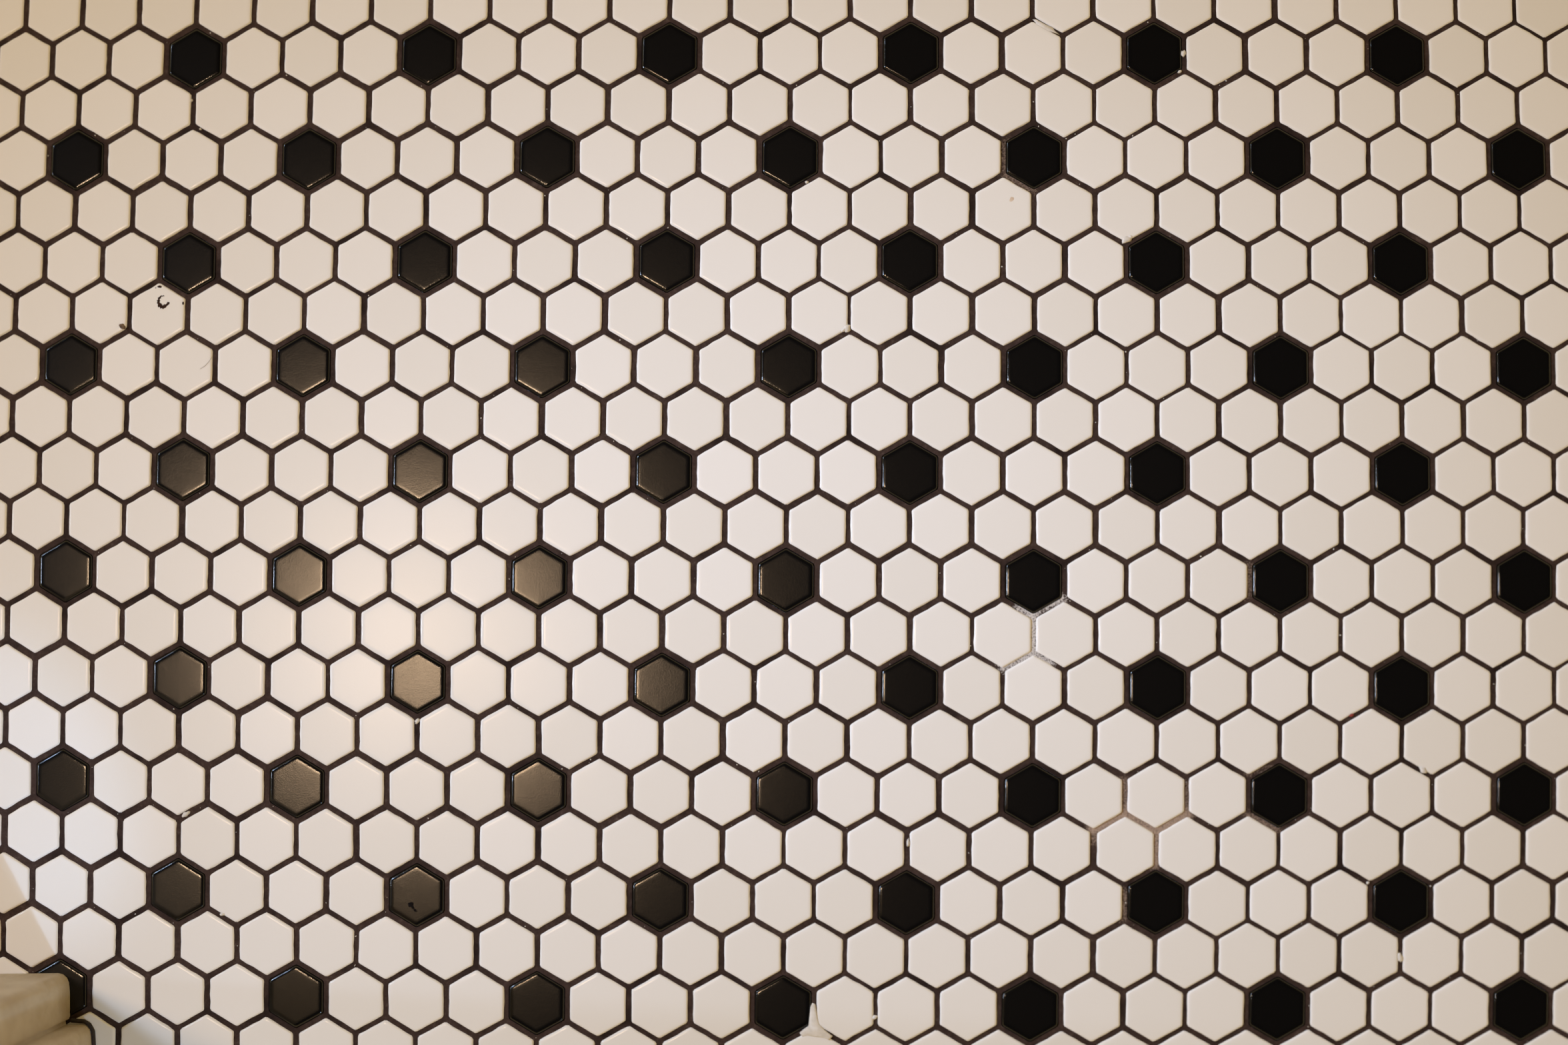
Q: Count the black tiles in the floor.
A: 65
